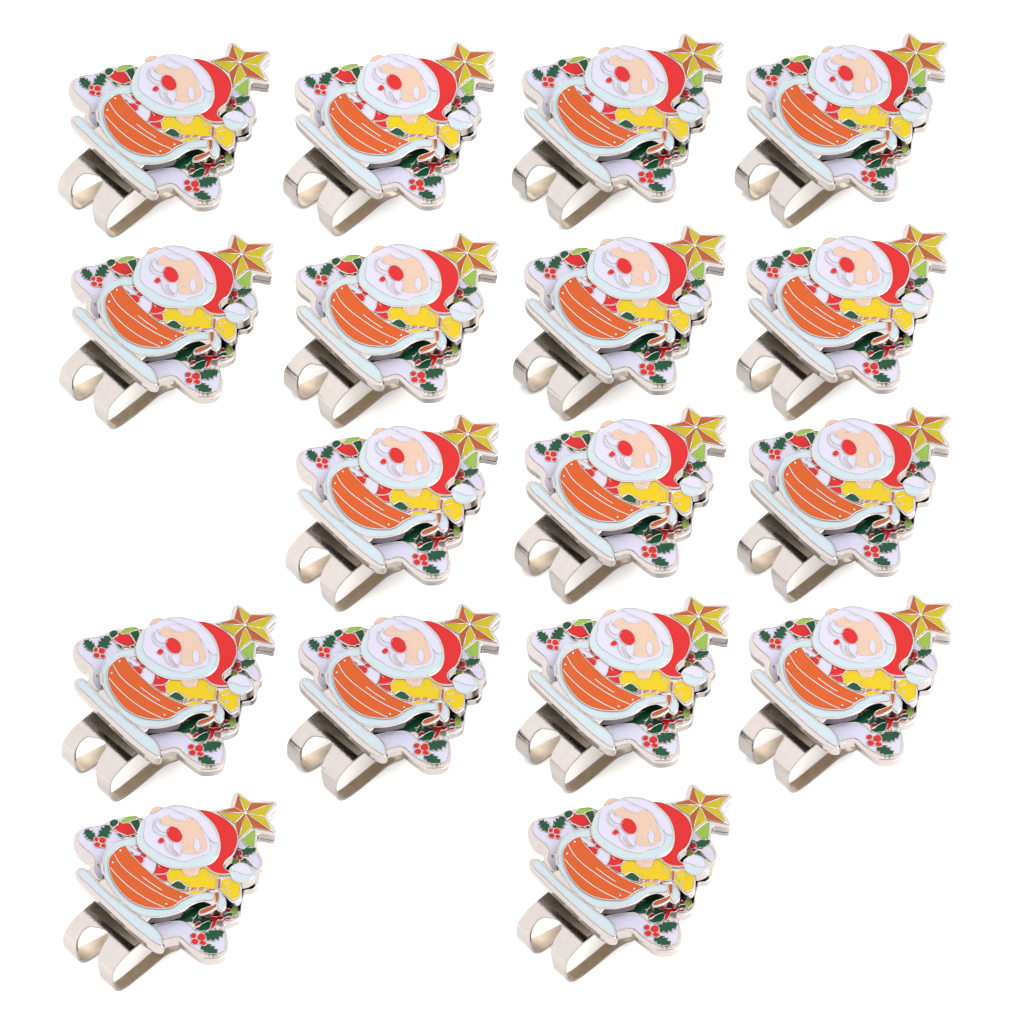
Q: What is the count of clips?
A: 17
